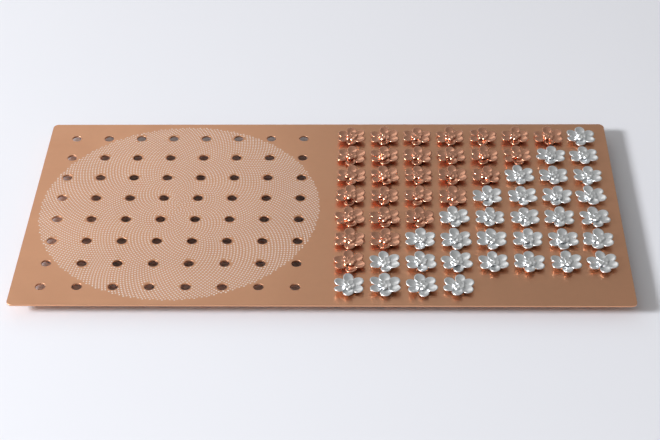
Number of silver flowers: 32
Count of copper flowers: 28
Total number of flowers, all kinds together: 60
